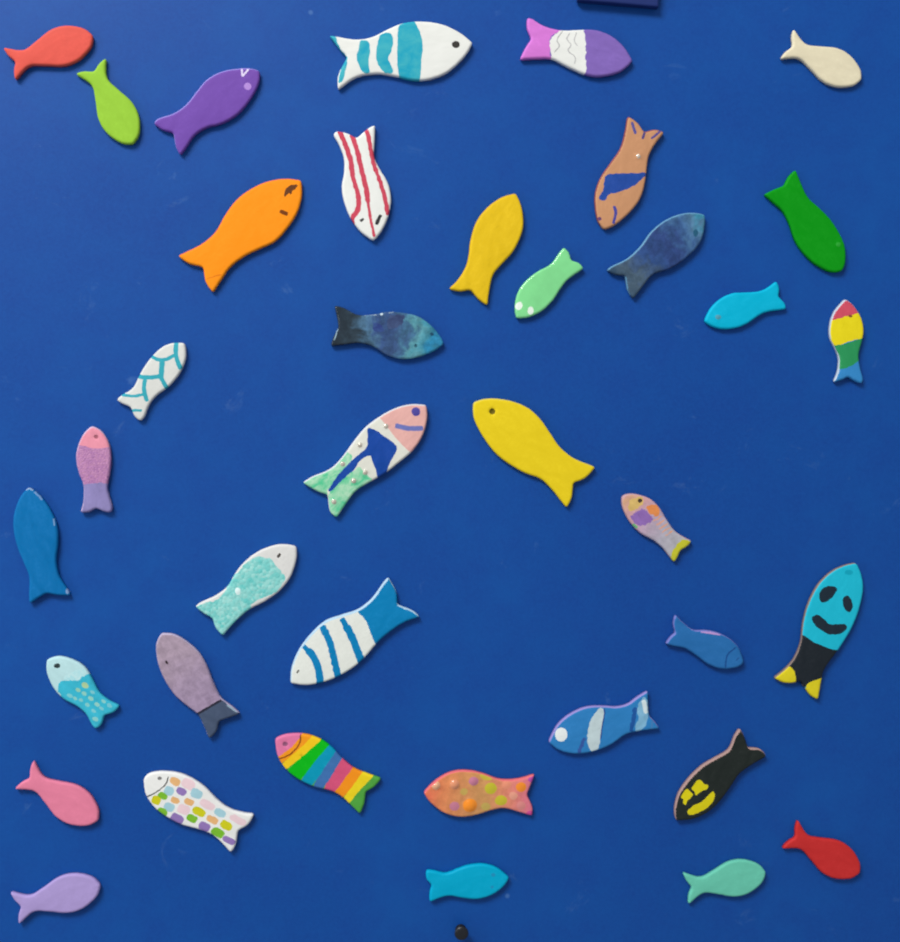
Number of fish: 38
